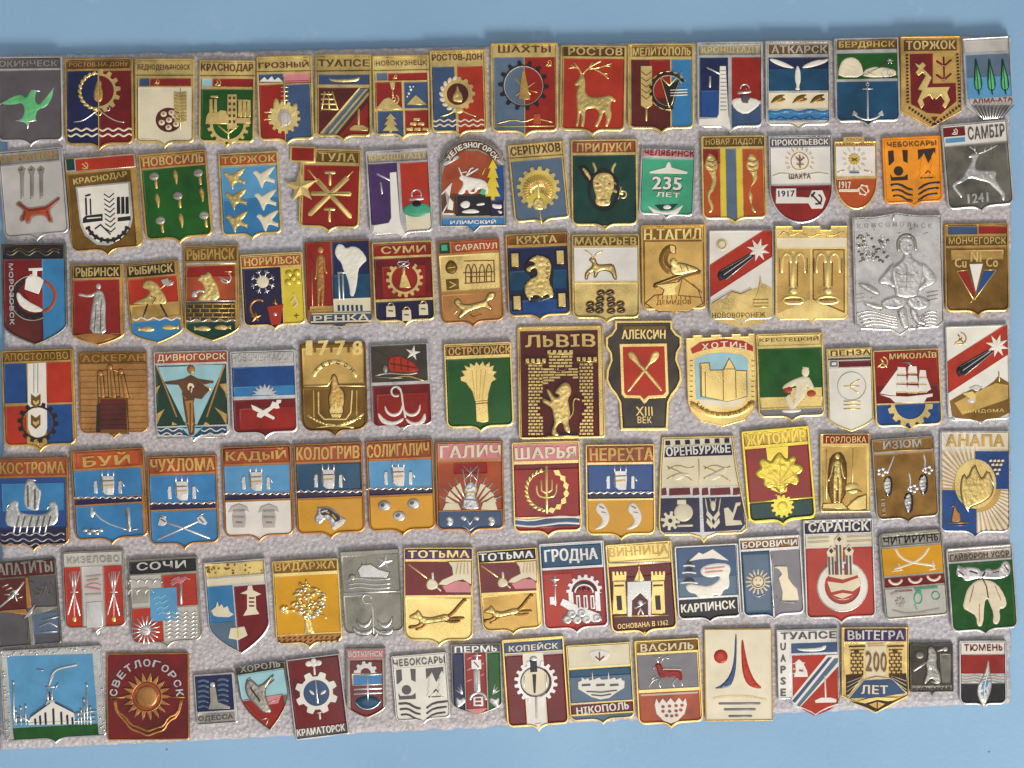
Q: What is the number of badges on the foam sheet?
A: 105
